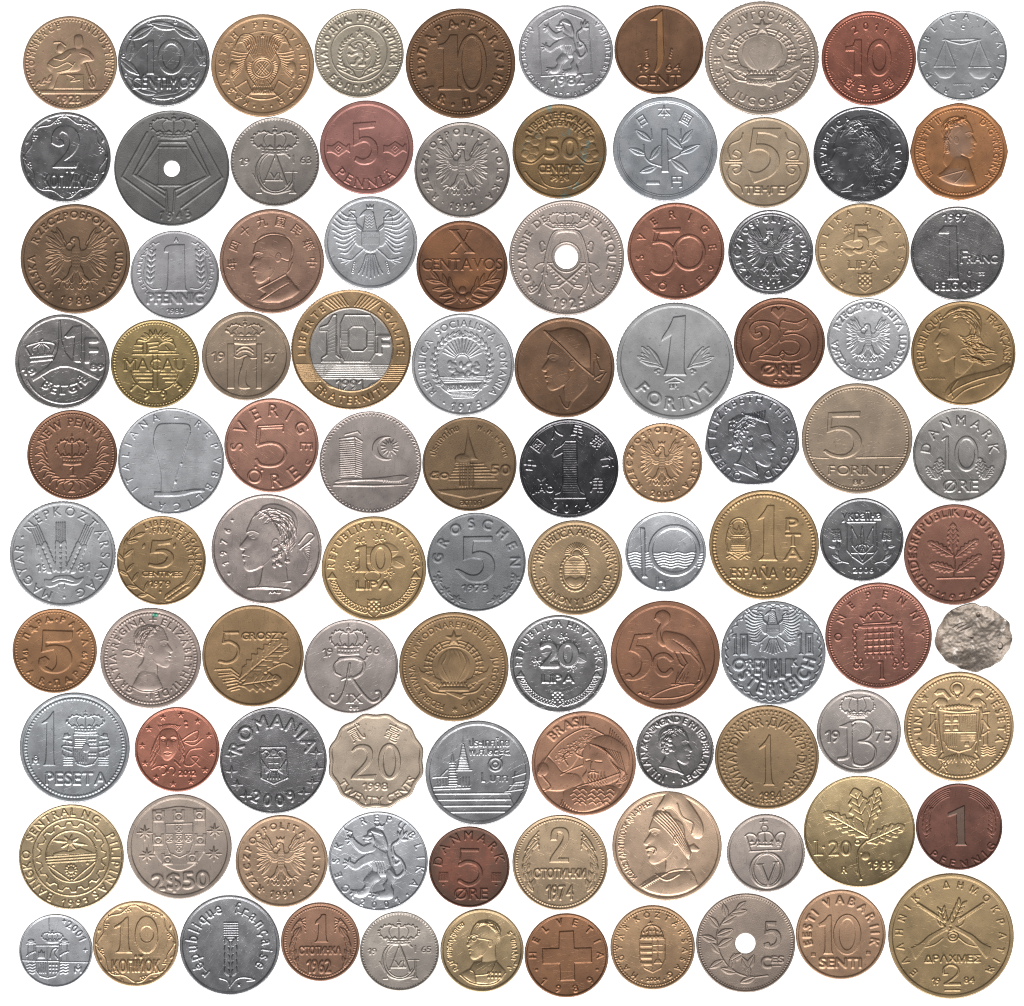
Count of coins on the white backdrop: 101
